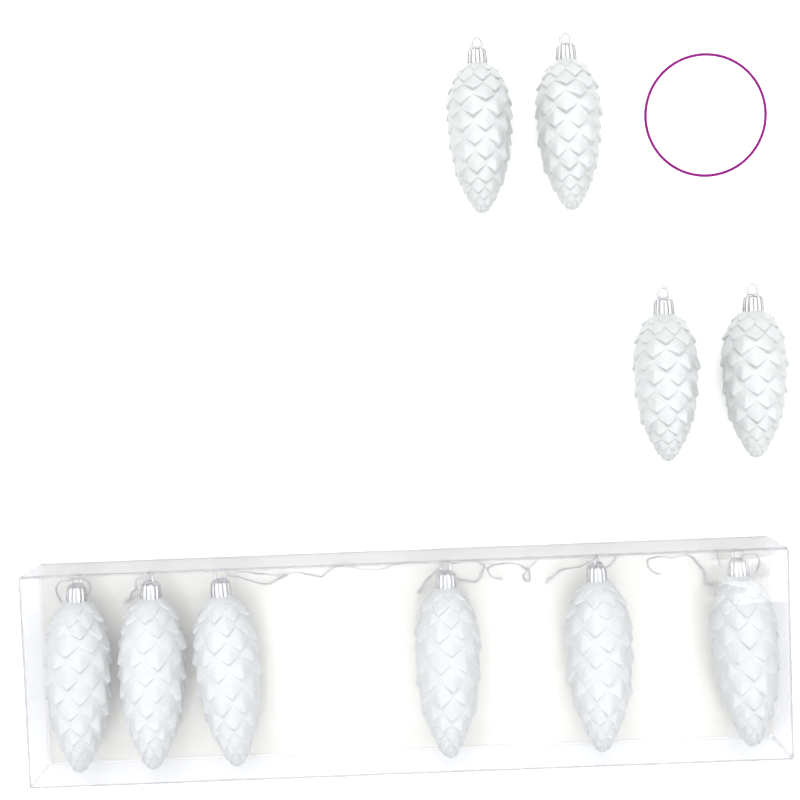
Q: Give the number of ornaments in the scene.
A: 10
